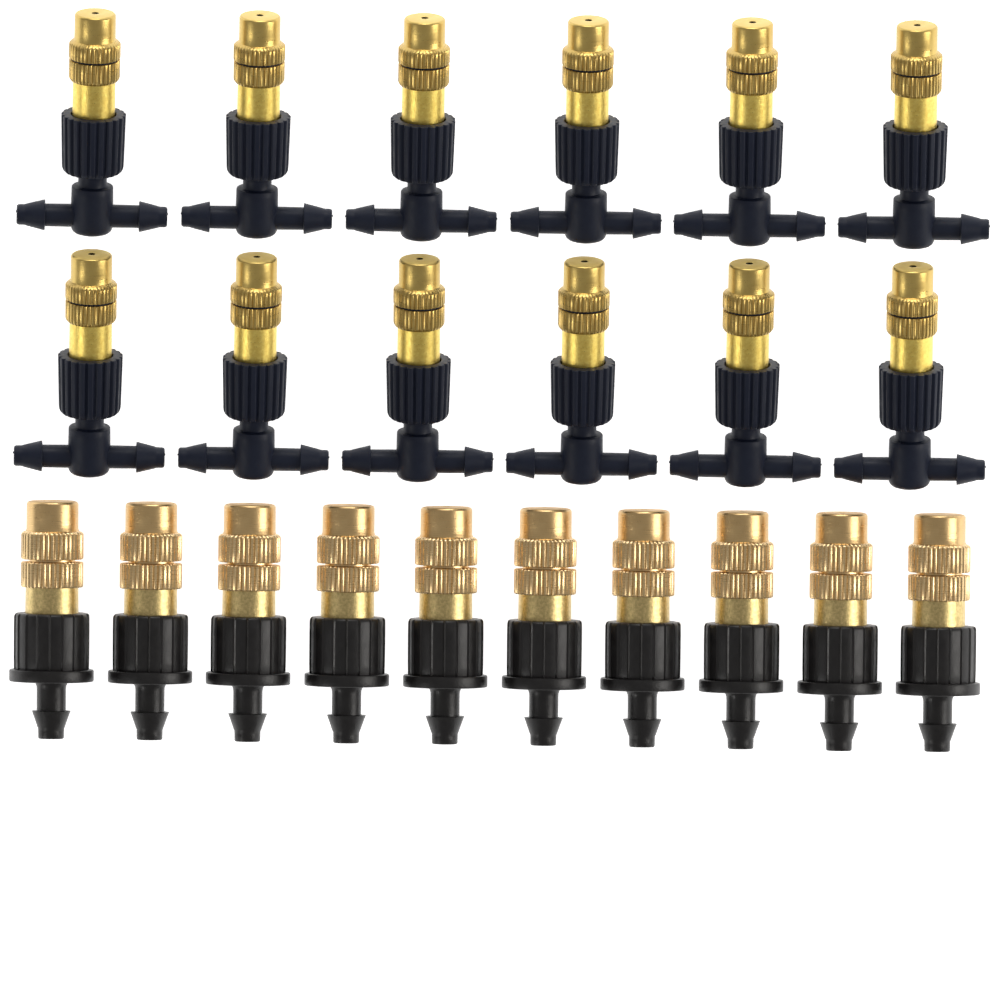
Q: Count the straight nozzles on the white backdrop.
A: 10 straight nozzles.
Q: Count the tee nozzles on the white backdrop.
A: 12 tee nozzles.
